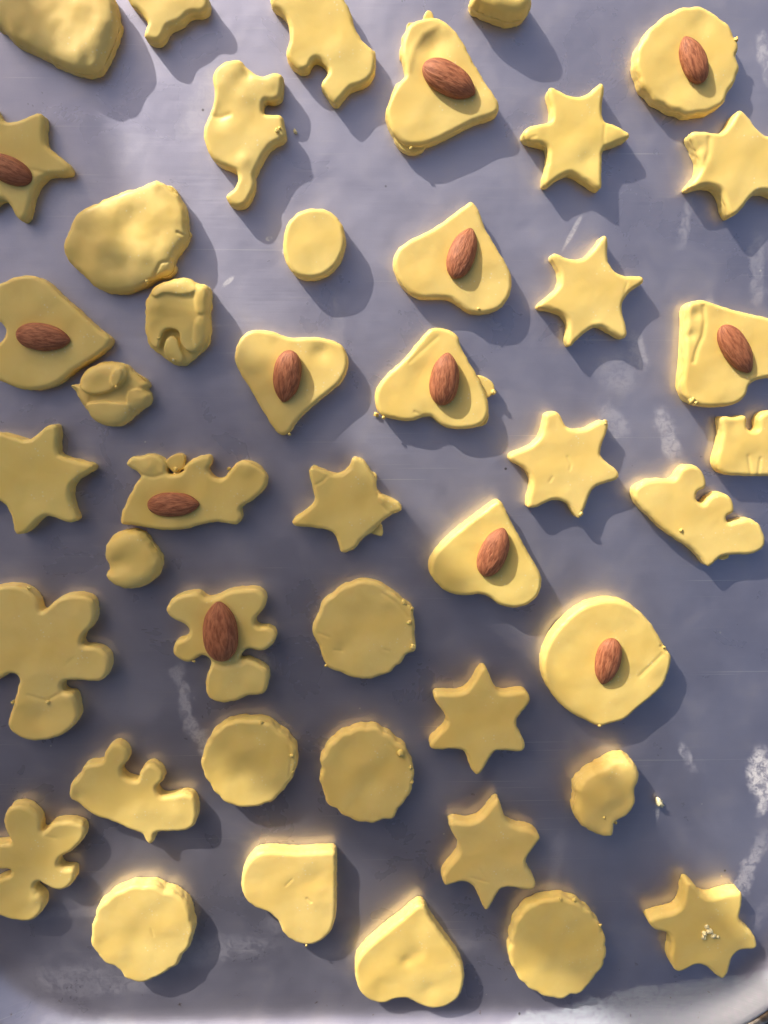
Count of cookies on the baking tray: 44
